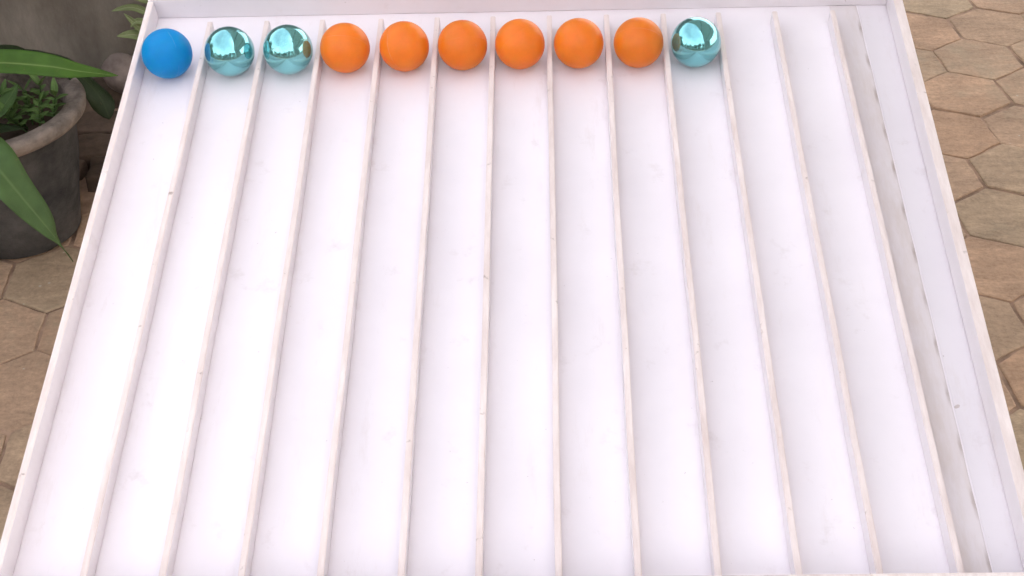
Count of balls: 10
